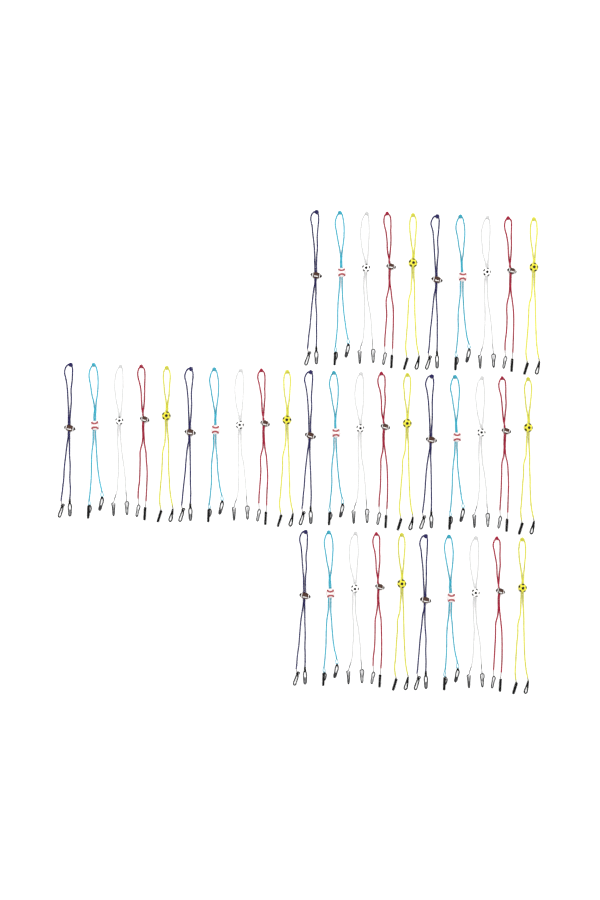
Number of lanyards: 40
